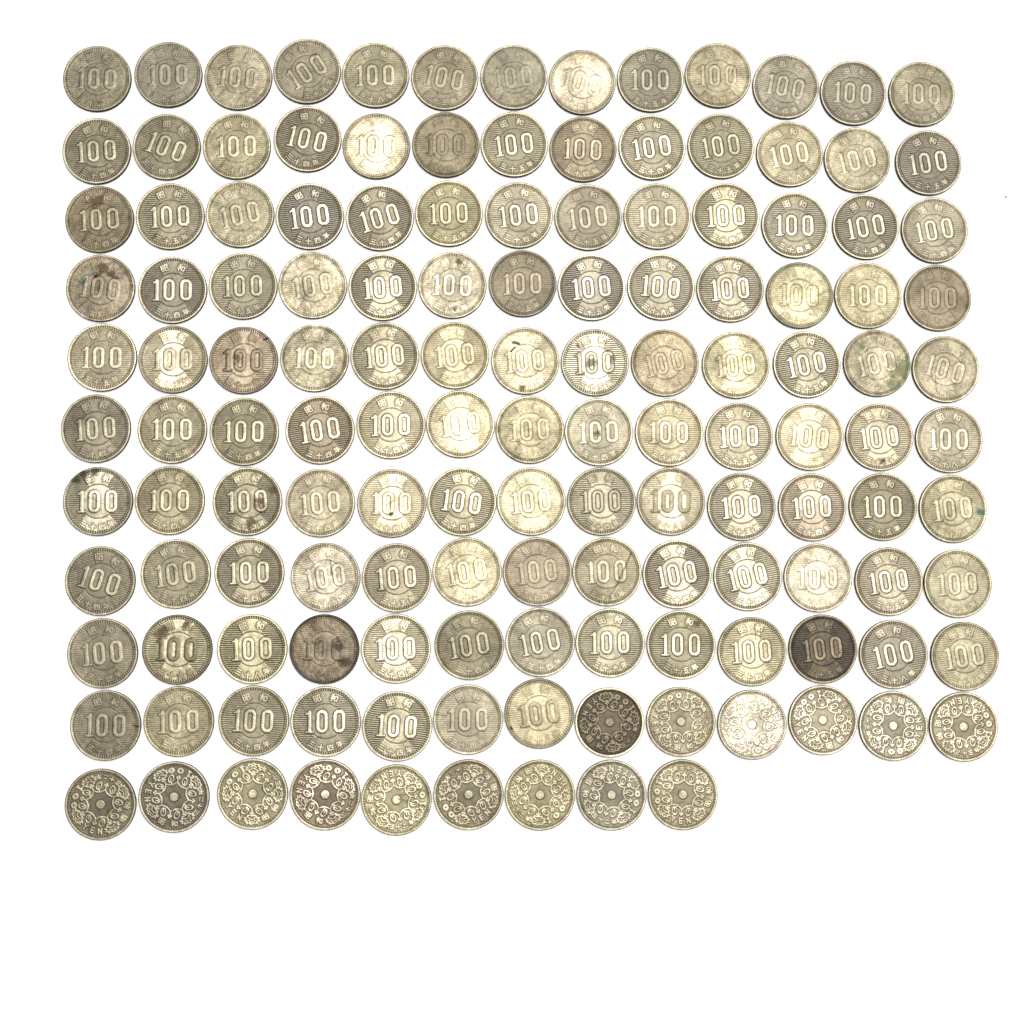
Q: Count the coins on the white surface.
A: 139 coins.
